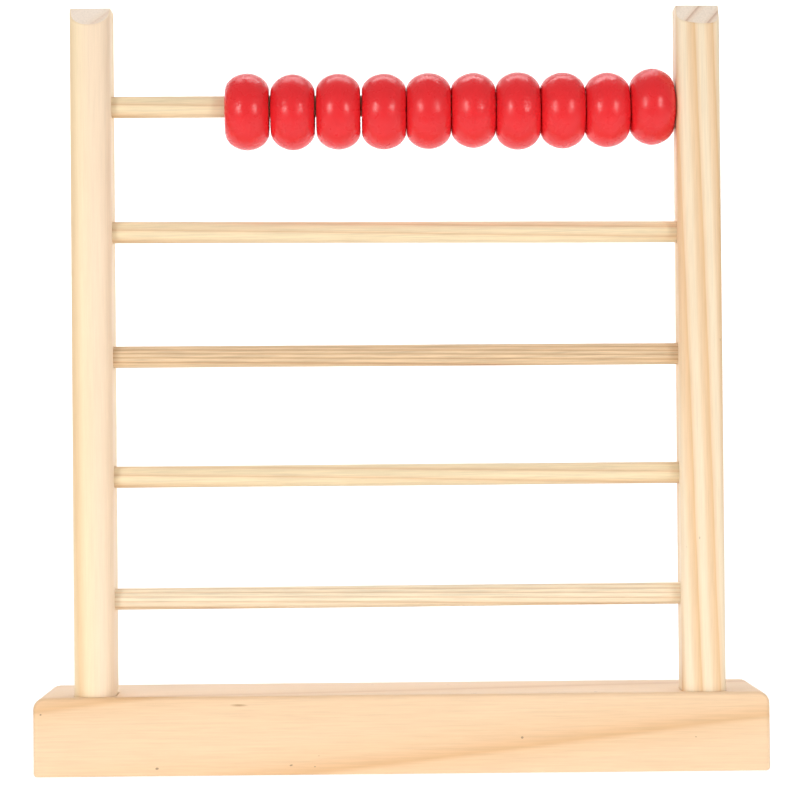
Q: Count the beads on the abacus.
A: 10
